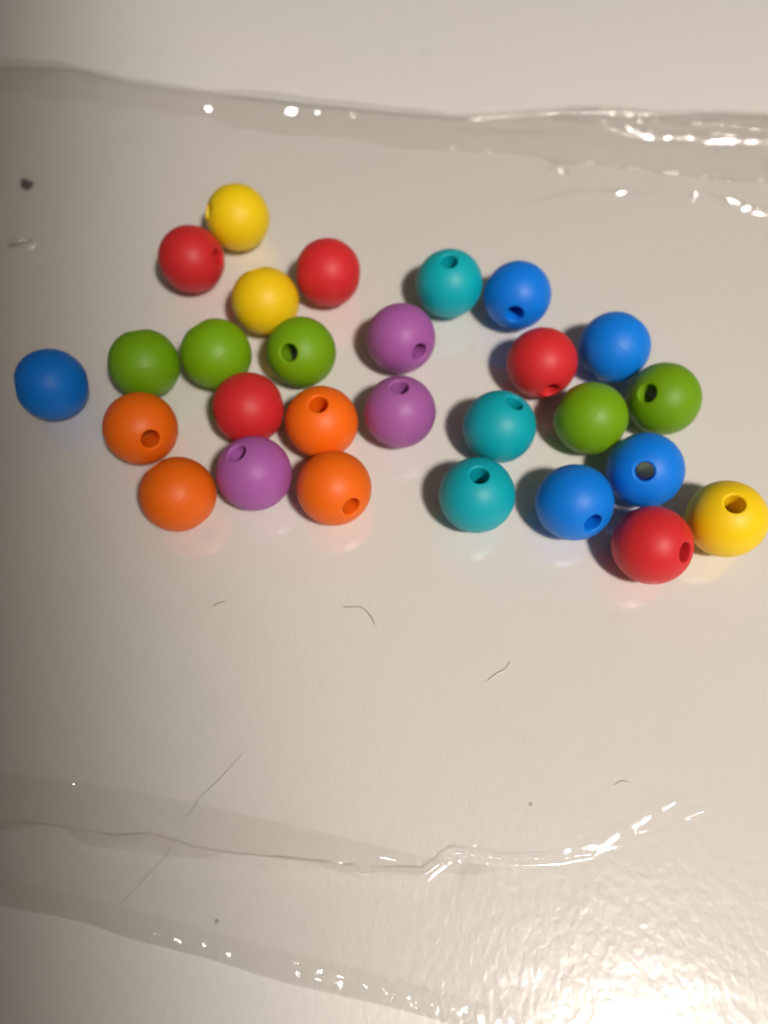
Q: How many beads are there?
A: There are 28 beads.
